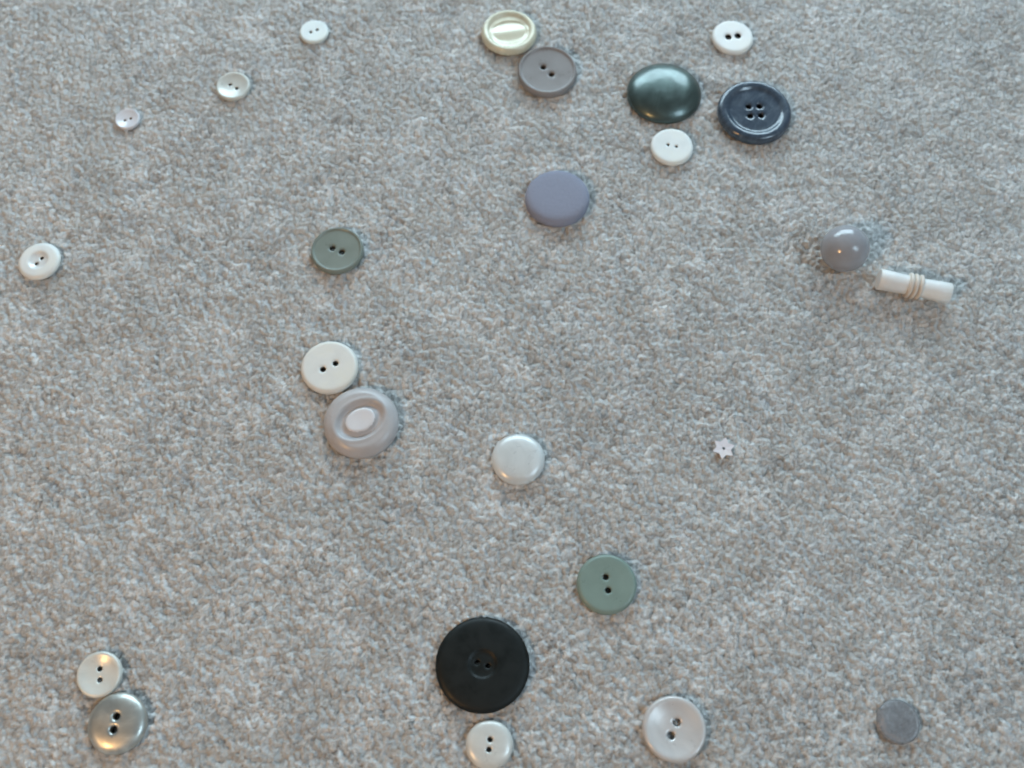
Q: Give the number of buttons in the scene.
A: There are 23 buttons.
